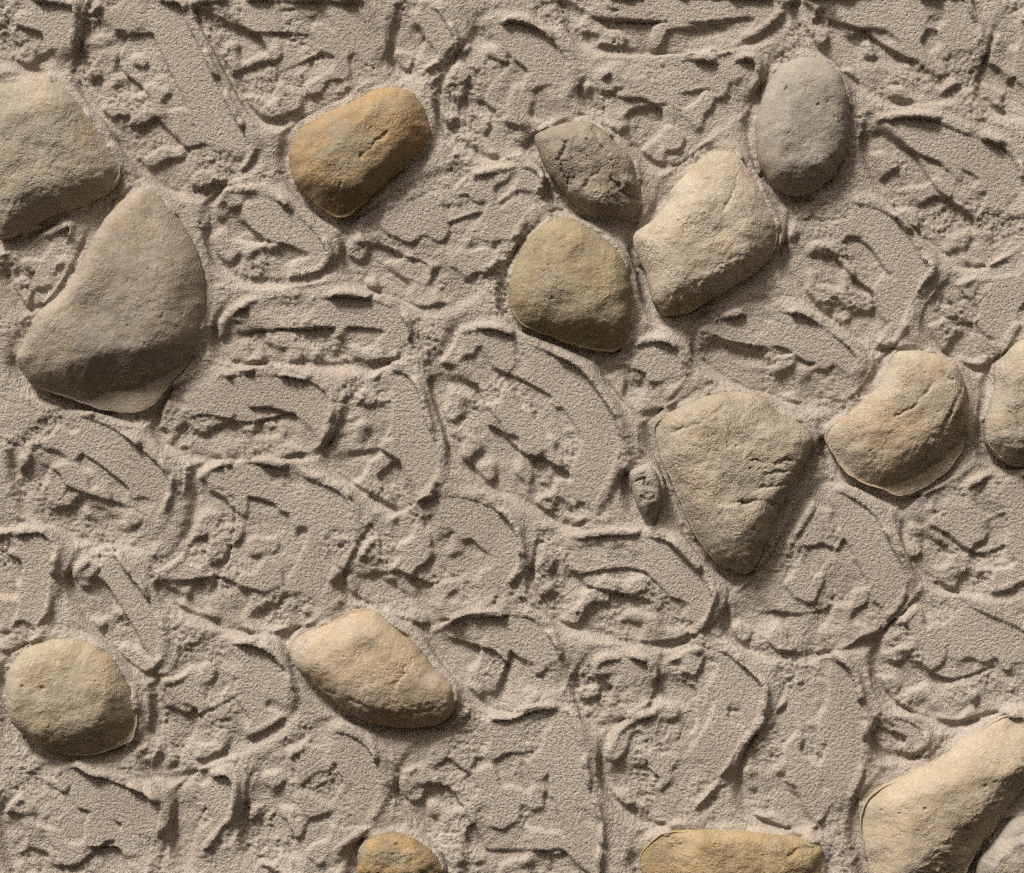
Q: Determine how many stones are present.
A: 17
